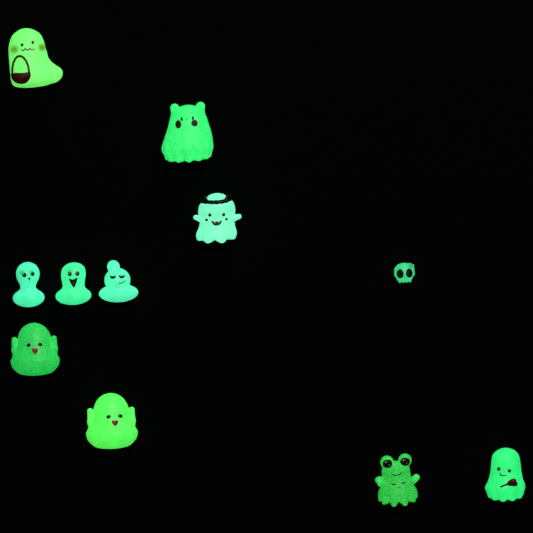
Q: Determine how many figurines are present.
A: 11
